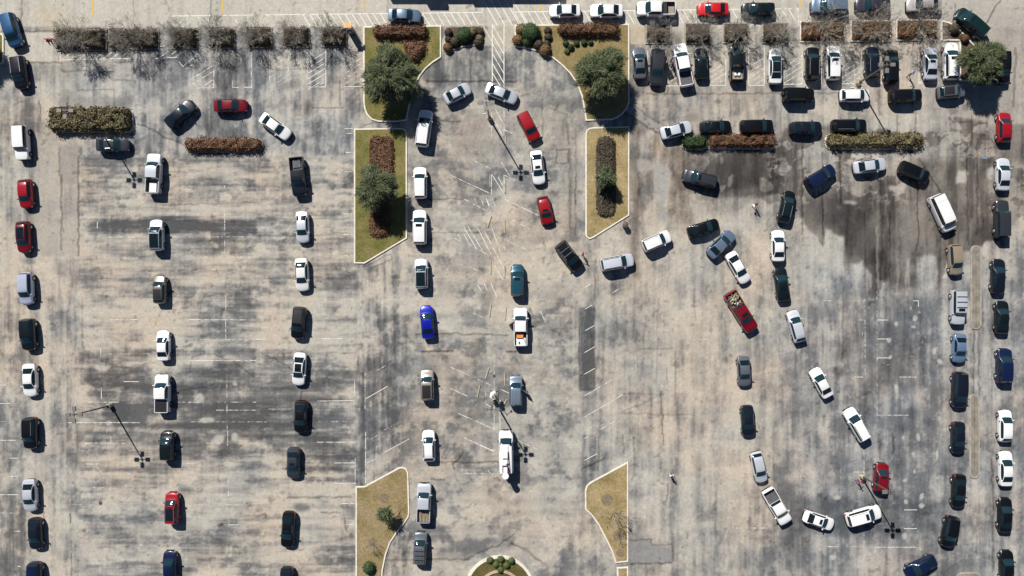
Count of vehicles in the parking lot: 126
